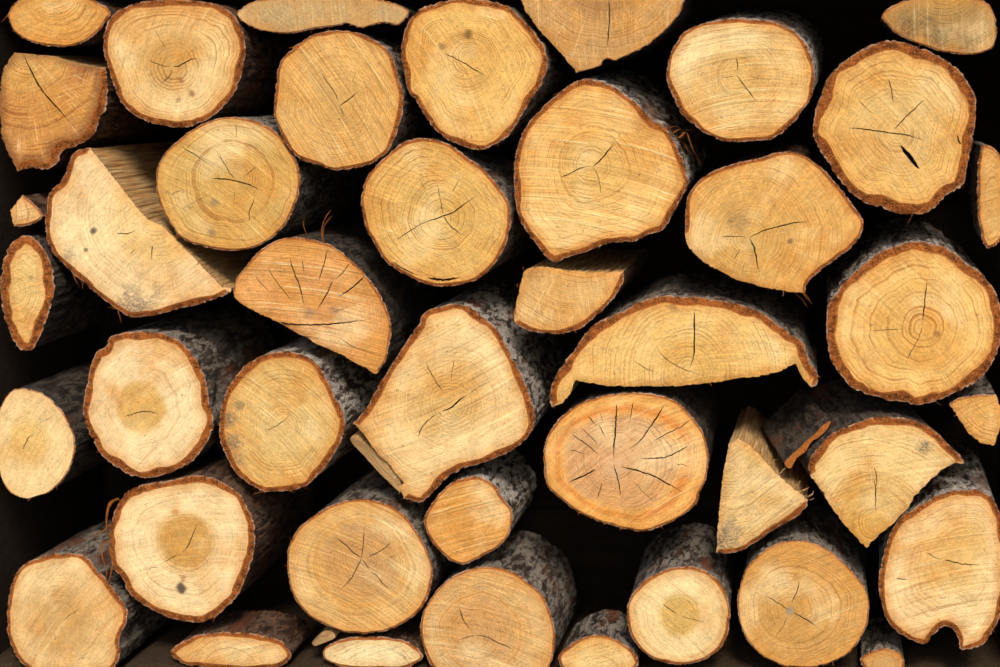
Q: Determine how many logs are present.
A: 42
